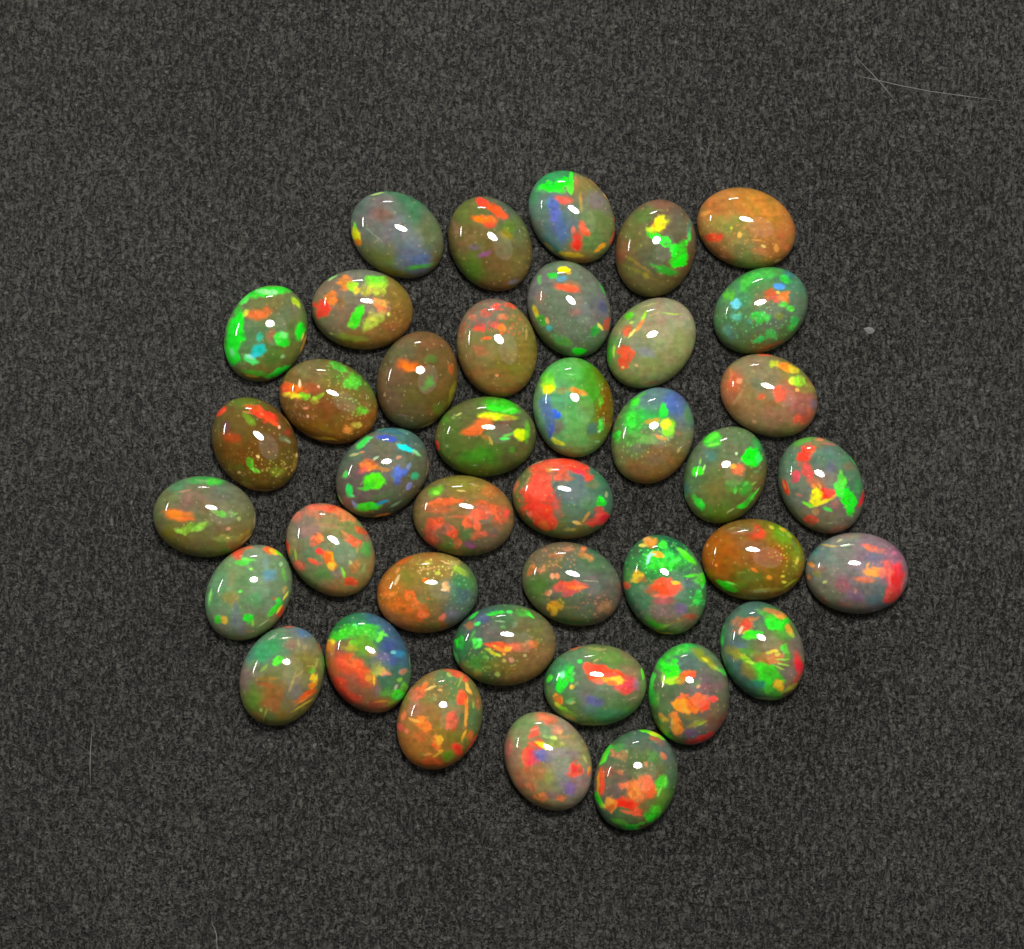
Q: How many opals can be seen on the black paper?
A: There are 40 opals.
